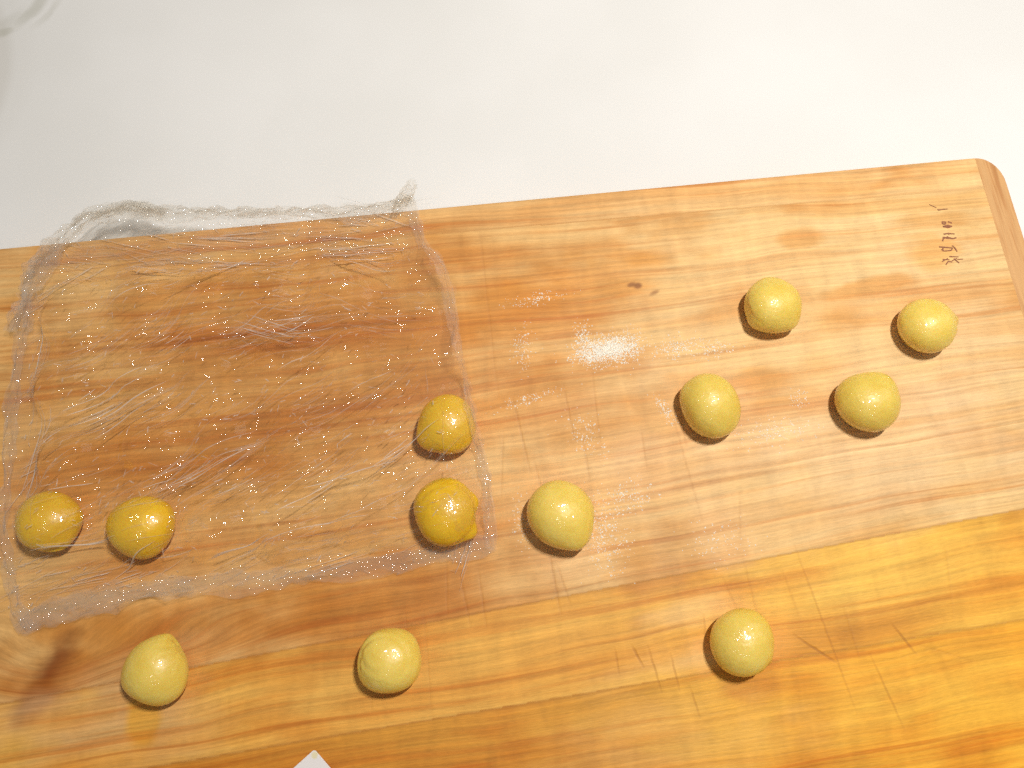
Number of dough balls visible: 12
